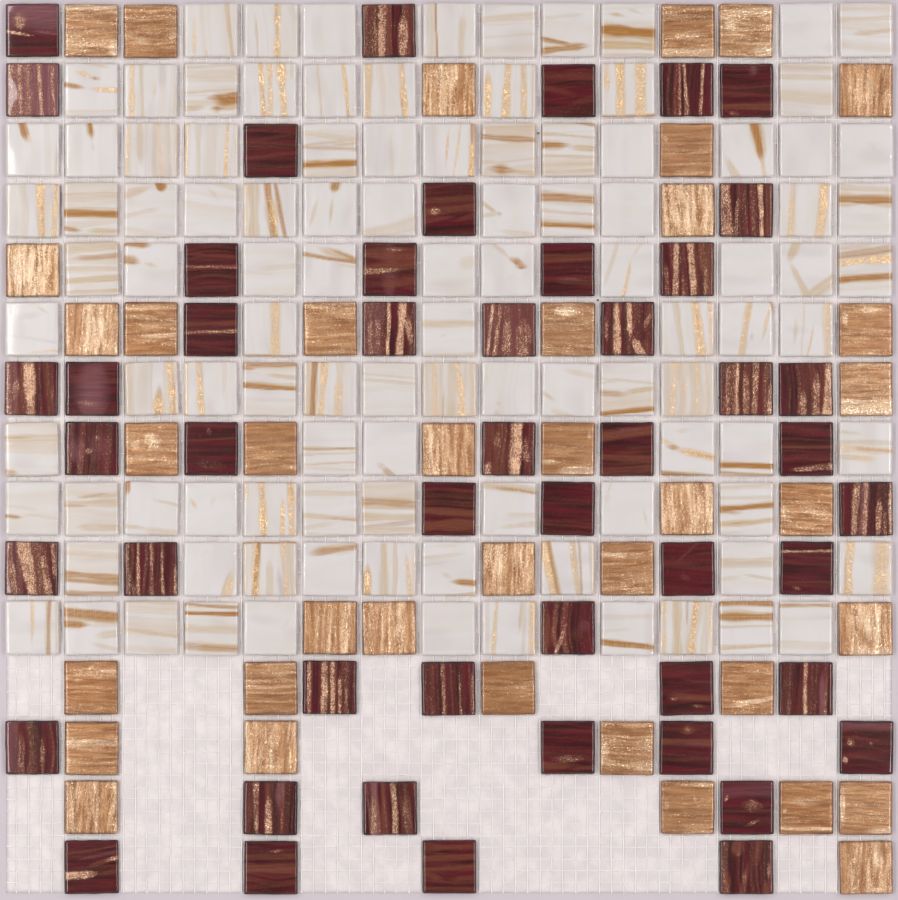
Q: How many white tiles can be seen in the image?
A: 105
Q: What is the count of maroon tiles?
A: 49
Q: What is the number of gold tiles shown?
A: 38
